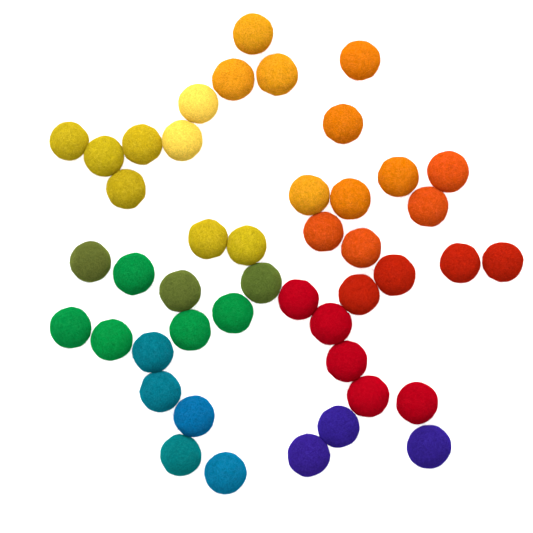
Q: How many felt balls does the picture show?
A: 45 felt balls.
